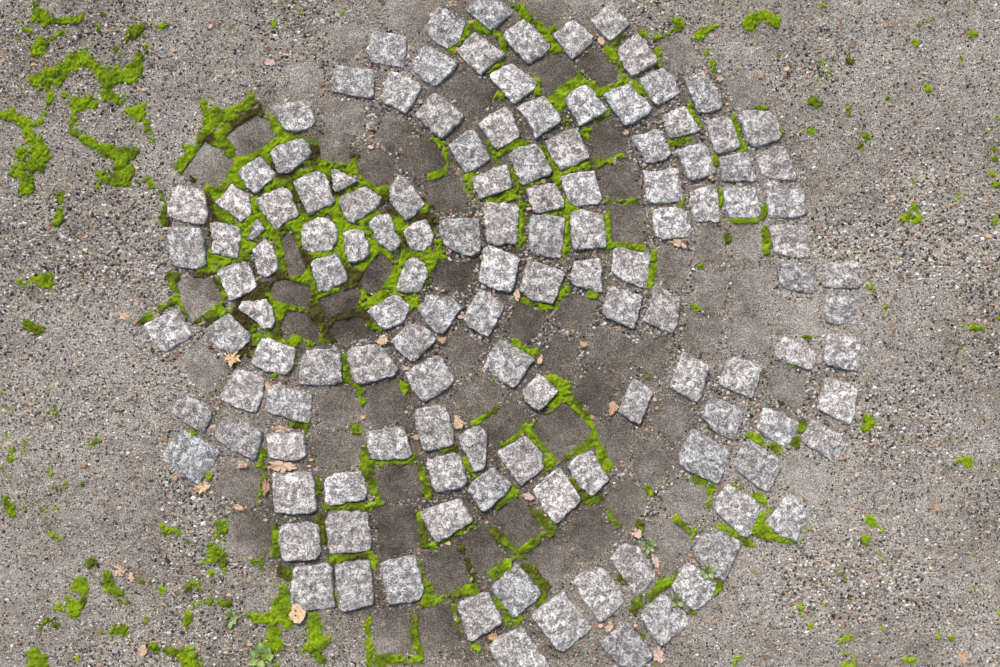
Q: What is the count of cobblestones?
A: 130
